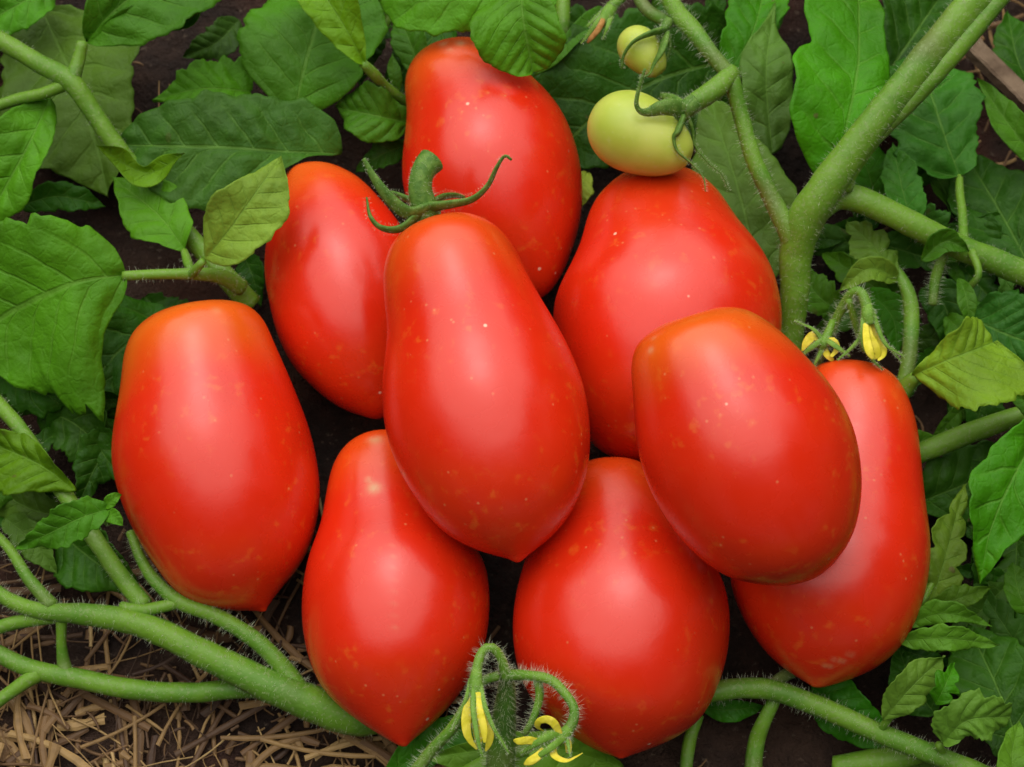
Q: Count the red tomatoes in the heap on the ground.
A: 9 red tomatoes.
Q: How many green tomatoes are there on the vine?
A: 2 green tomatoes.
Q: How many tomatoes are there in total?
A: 11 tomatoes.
